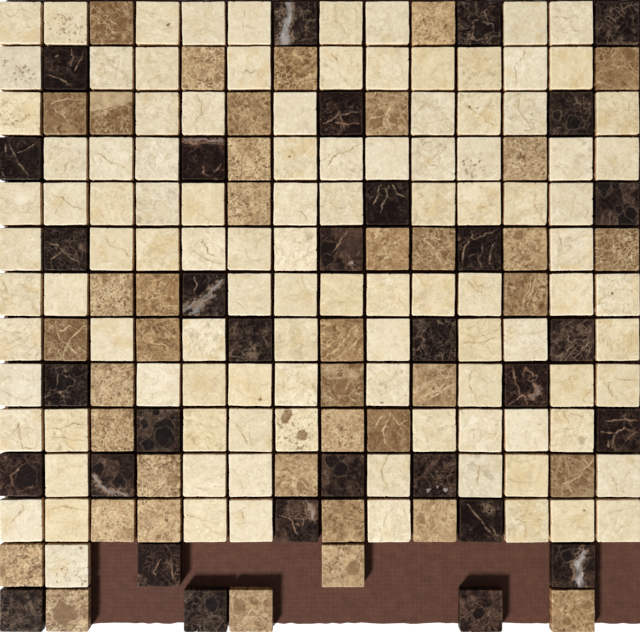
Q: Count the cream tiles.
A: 107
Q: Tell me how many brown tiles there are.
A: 40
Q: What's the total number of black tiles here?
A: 32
